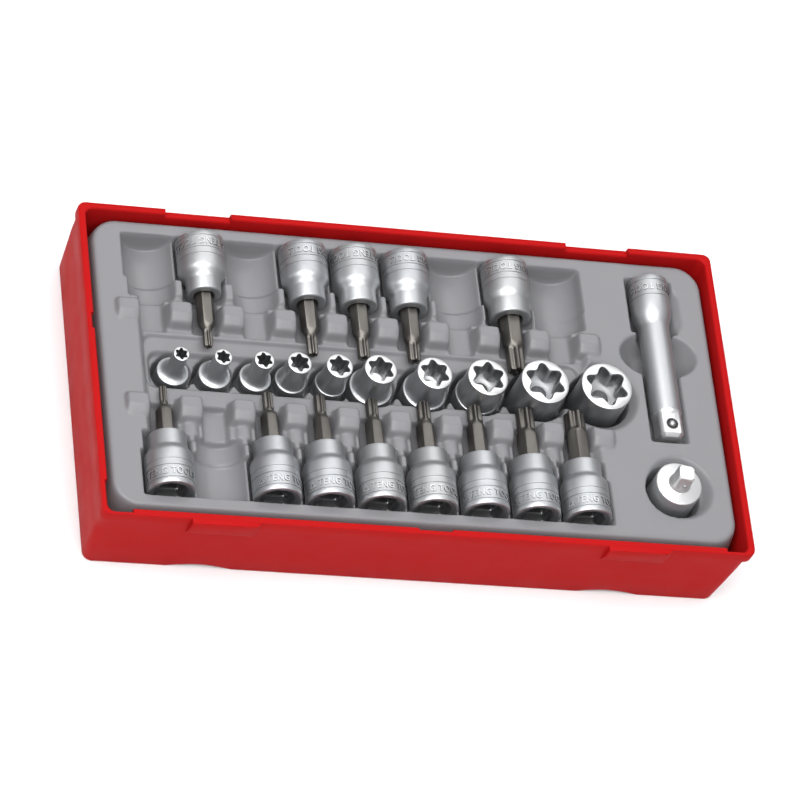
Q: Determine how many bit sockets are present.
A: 13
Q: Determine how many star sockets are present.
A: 10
